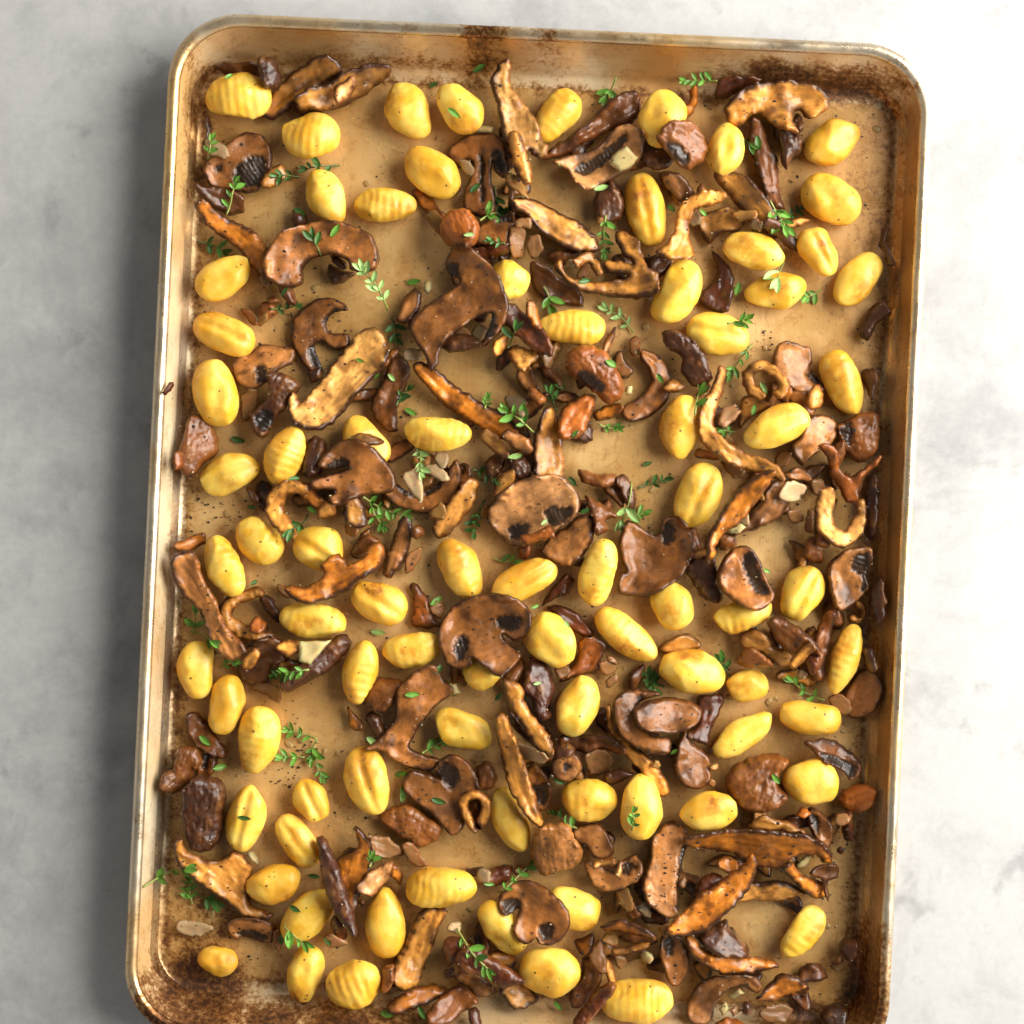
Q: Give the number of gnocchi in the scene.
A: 79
